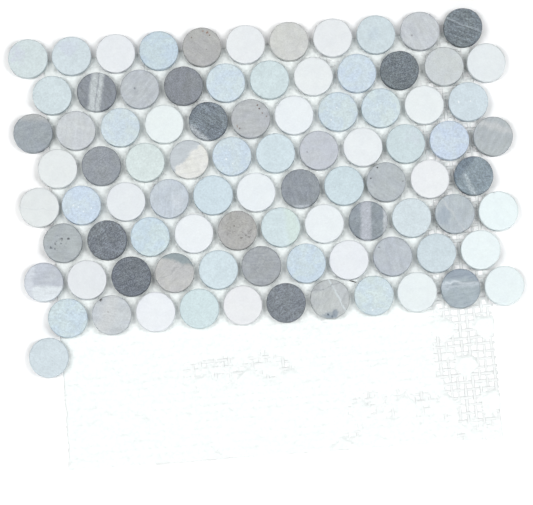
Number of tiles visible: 89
